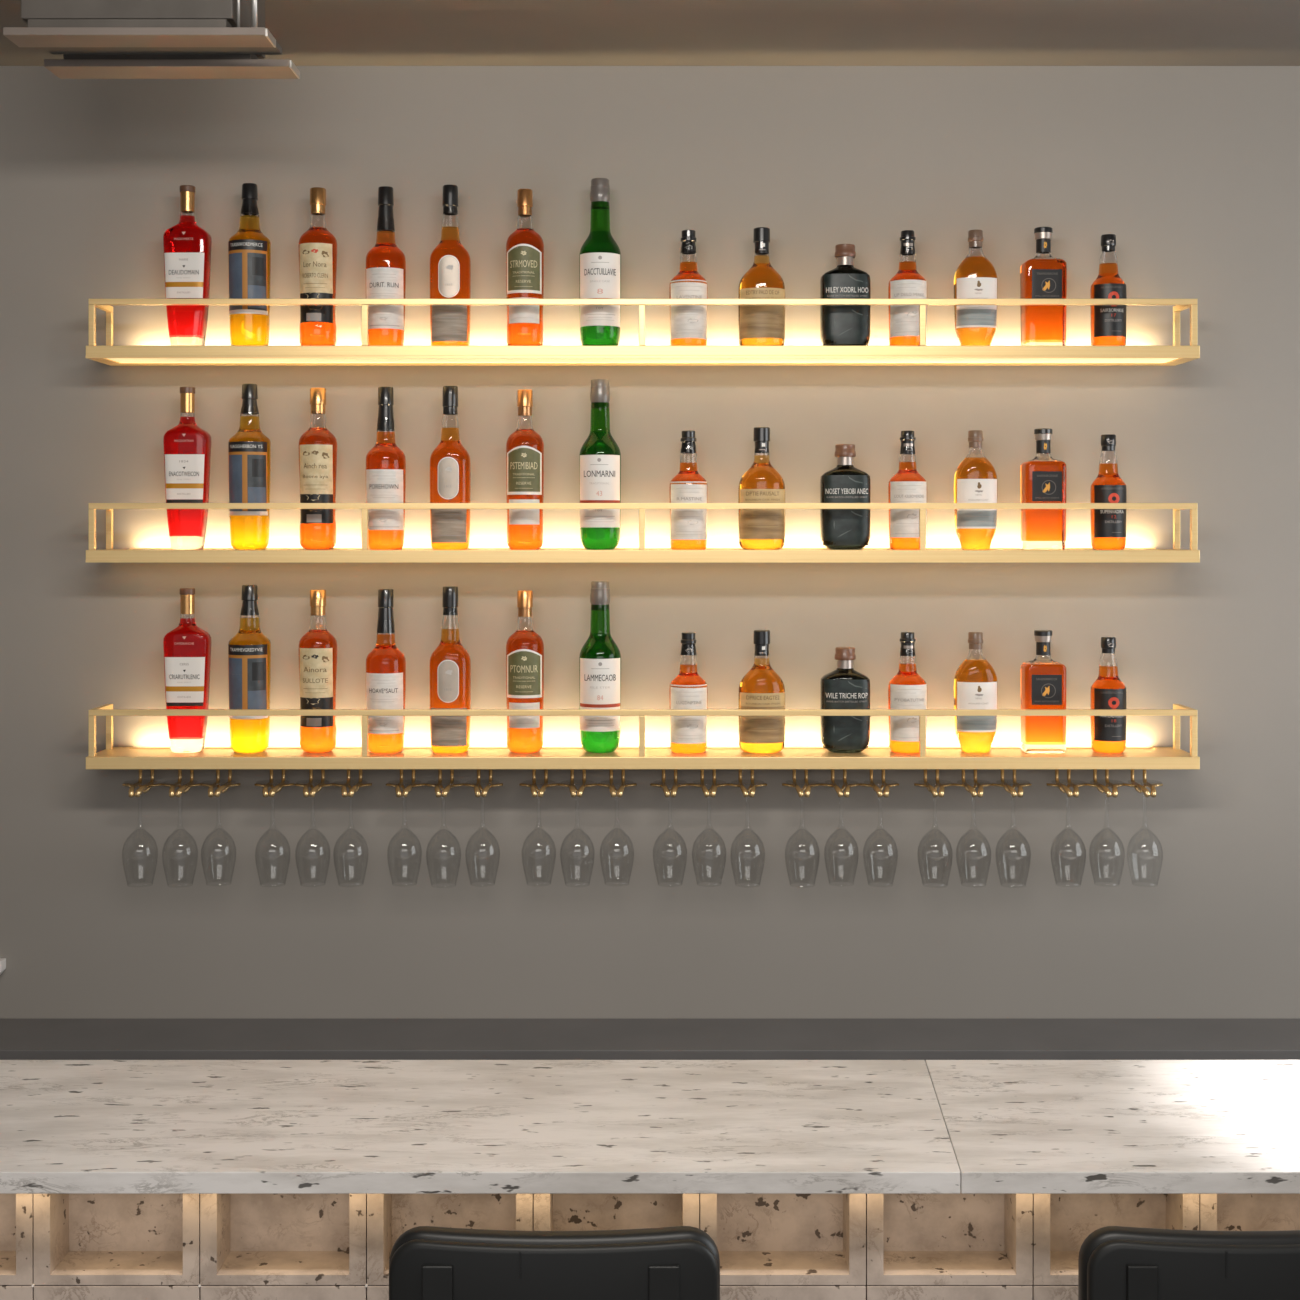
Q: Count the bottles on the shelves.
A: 42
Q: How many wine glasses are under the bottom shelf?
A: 24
